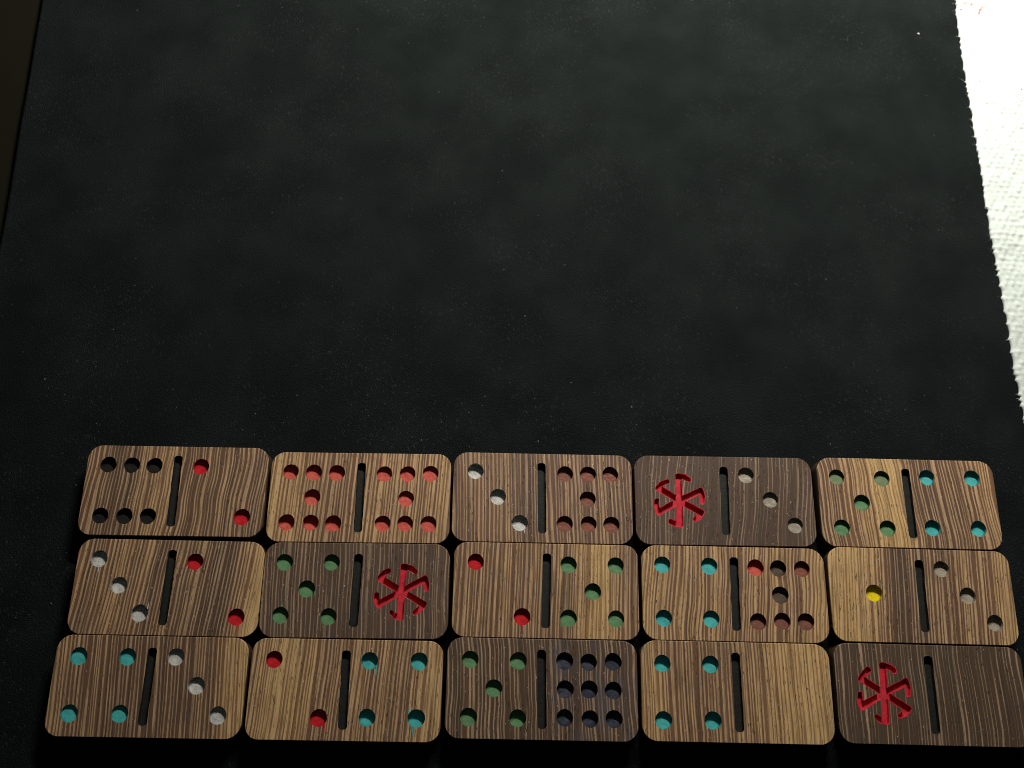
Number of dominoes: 15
